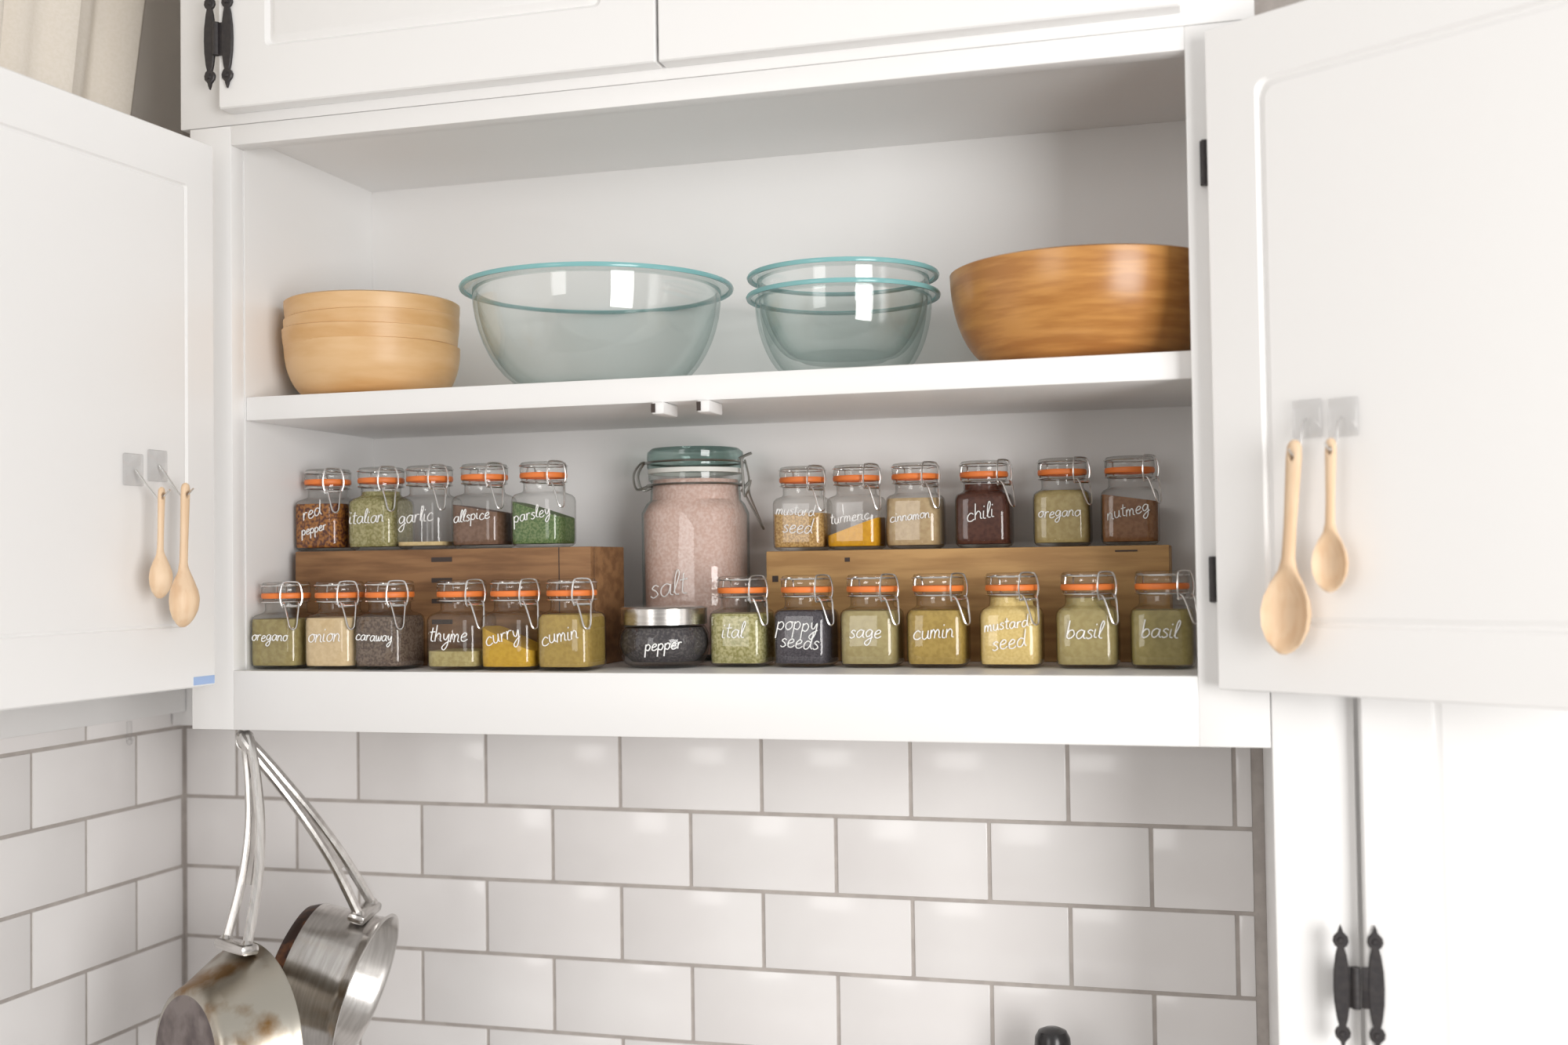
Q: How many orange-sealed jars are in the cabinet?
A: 24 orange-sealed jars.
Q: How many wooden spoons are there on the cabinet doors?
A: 4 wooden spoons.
